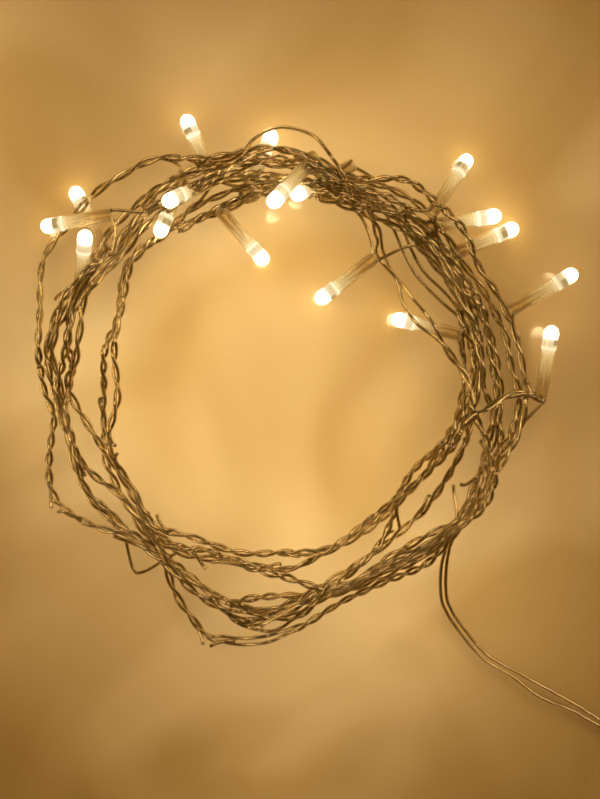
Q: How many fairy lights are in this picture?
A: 17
